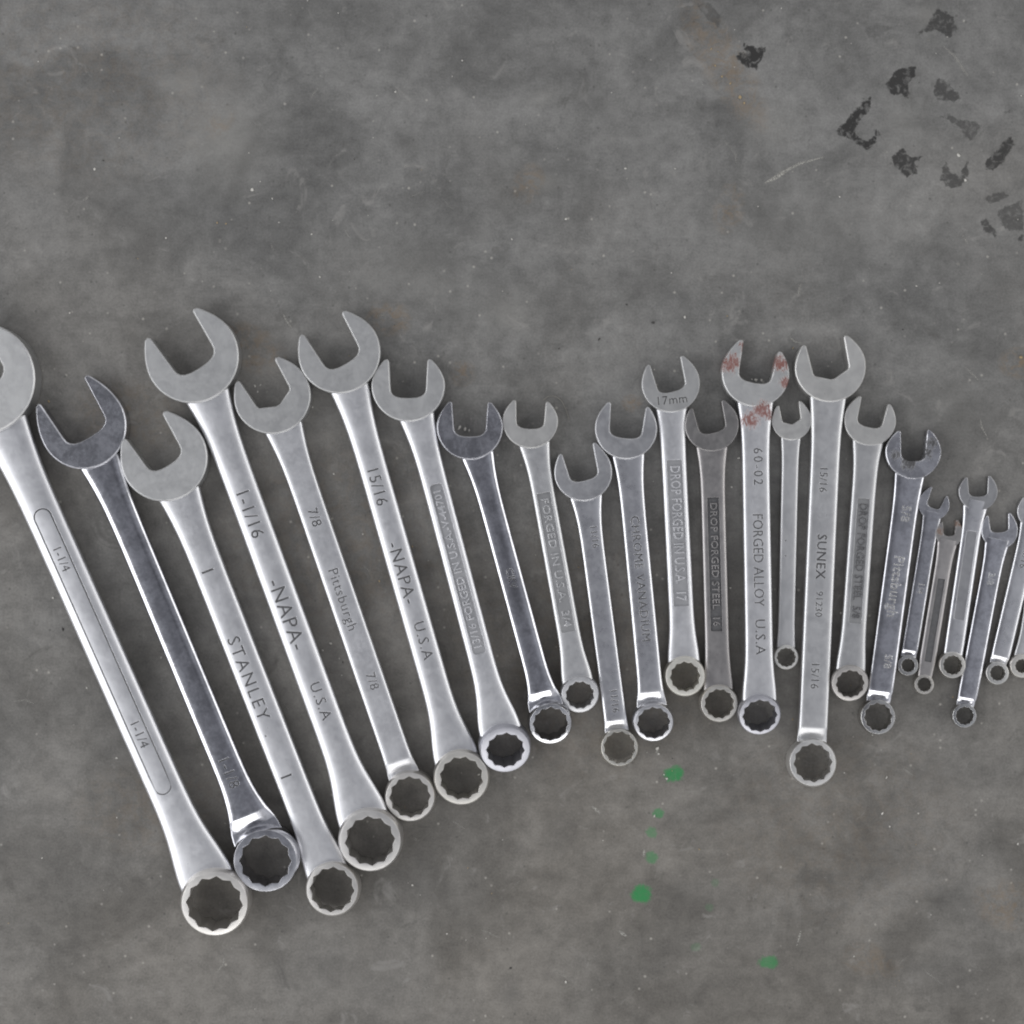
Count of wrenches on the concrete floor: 24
